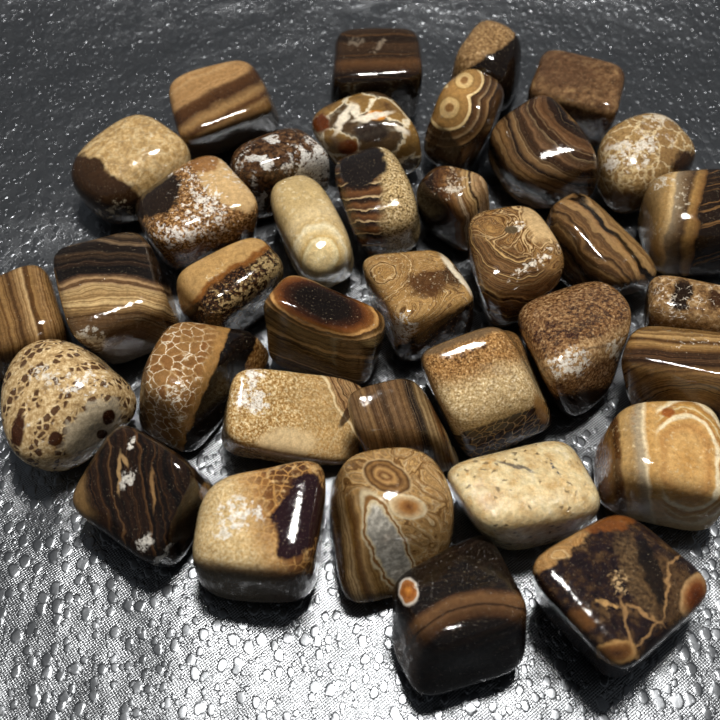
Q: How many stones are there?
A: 37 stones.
